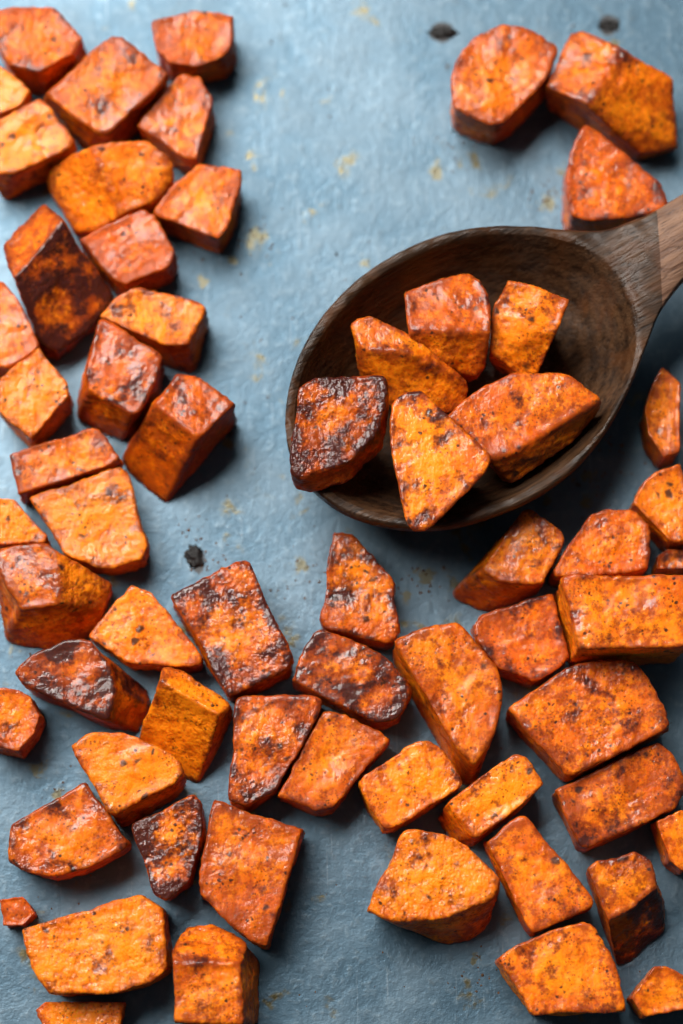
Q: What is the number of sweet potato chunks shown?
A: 63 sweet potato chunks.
